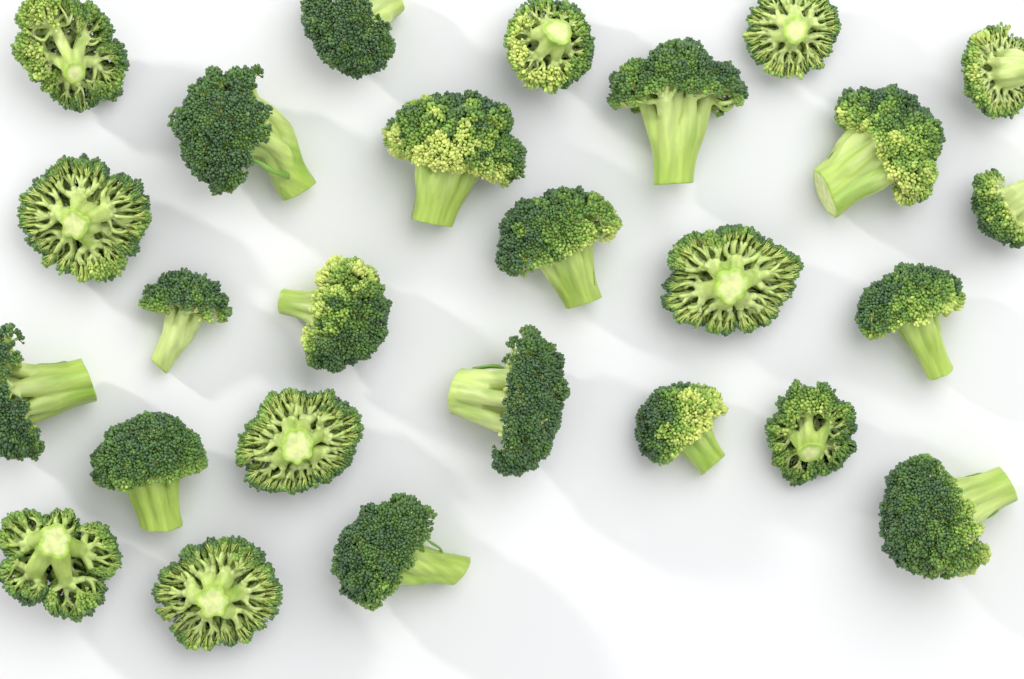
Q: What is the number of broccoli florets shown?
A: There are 26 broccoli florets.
